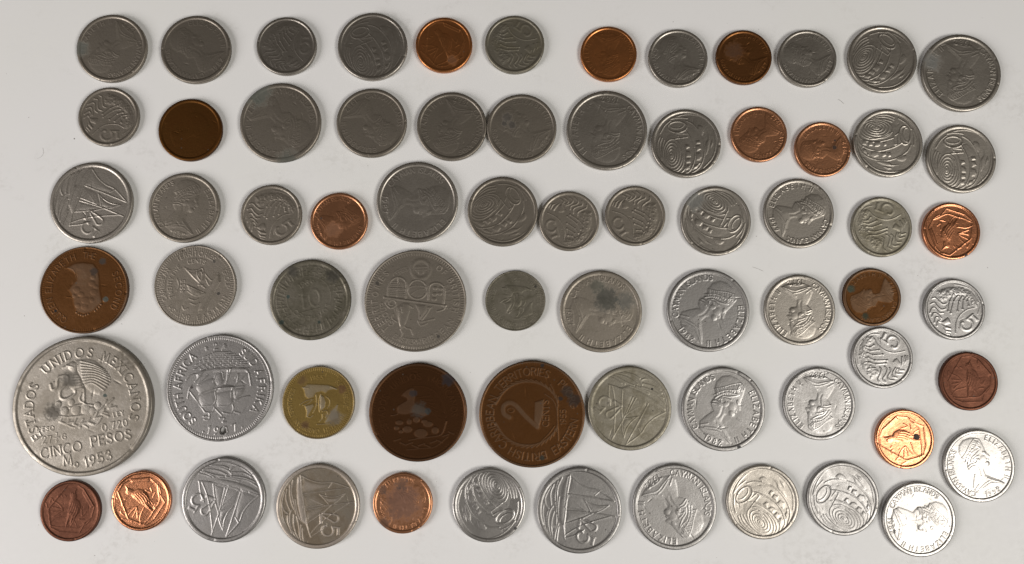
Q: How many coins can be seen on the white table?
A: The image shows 69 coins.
